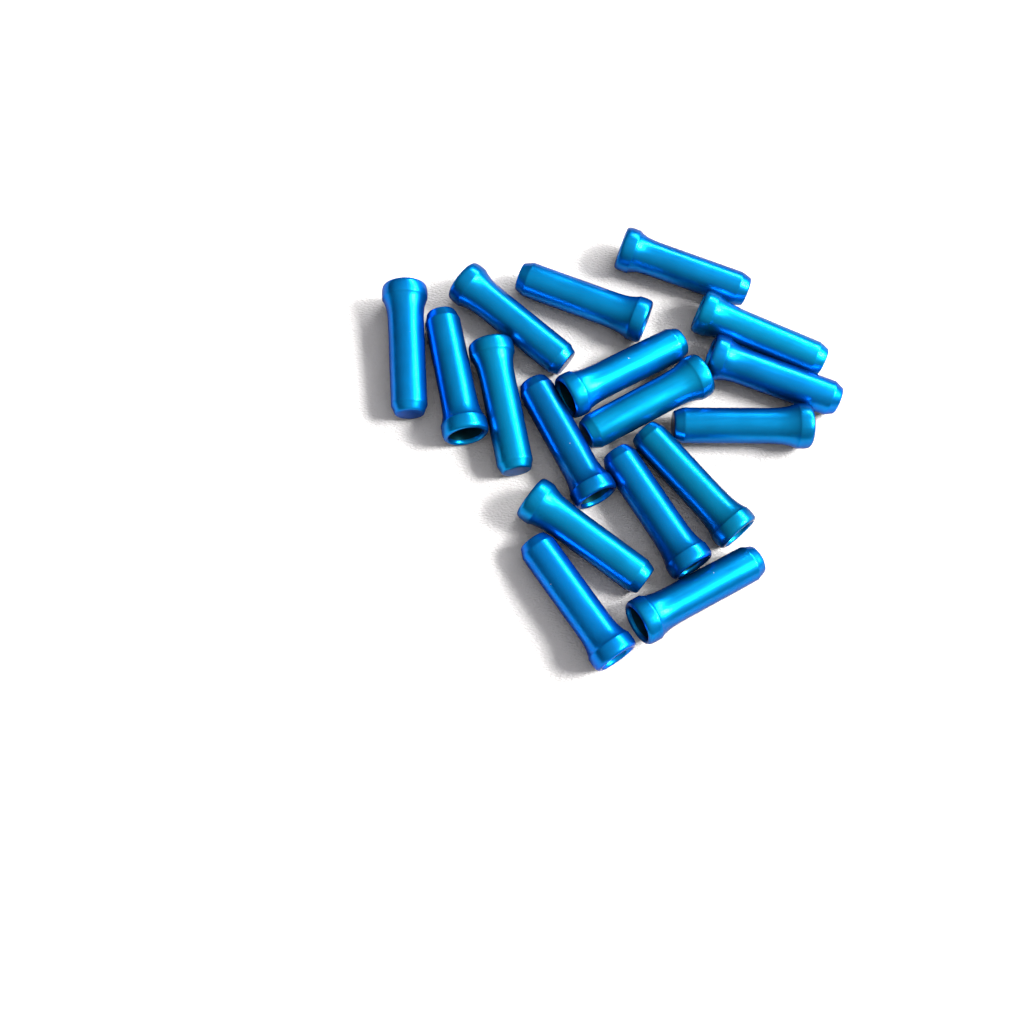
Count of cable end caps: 17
